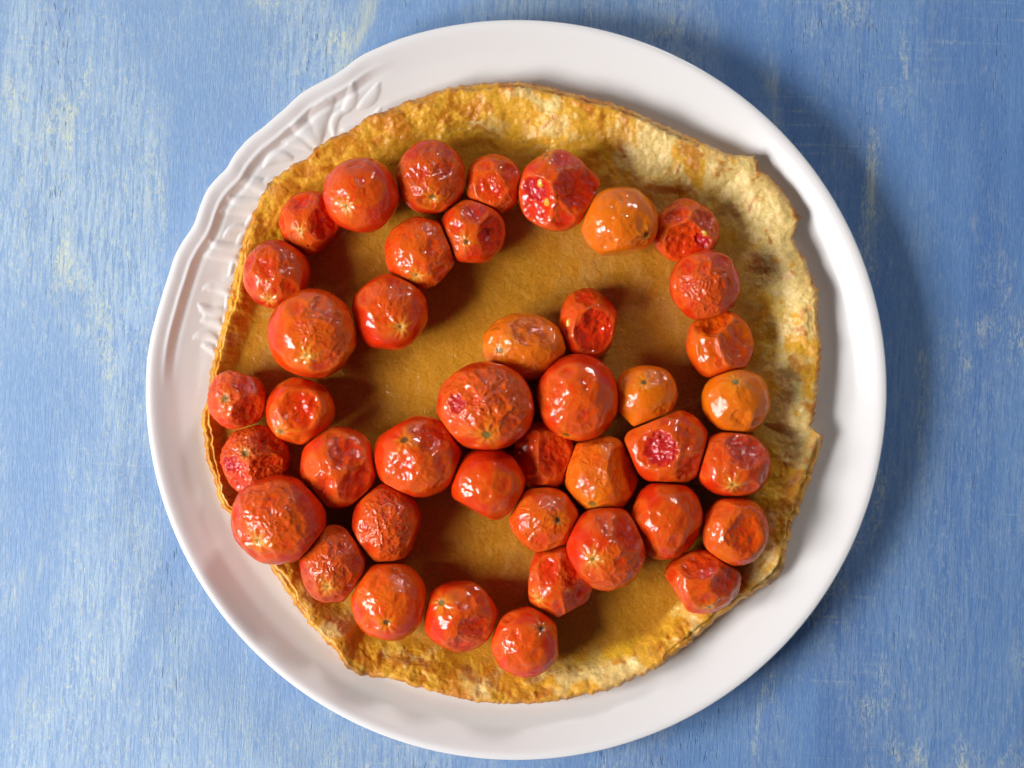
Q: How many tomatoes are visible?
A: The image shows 42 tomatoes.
